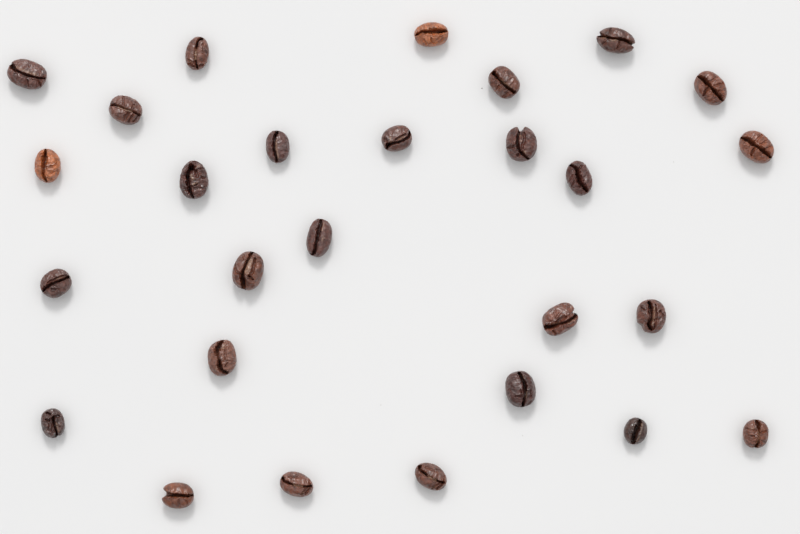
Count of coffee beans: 27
